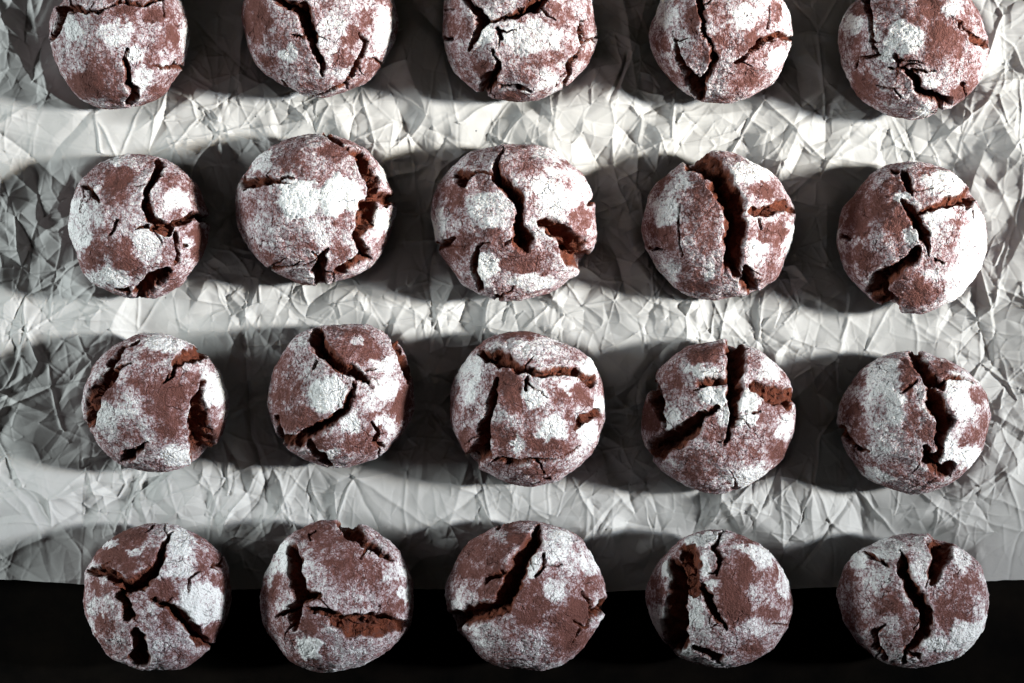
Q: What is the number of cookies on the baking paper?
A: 20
